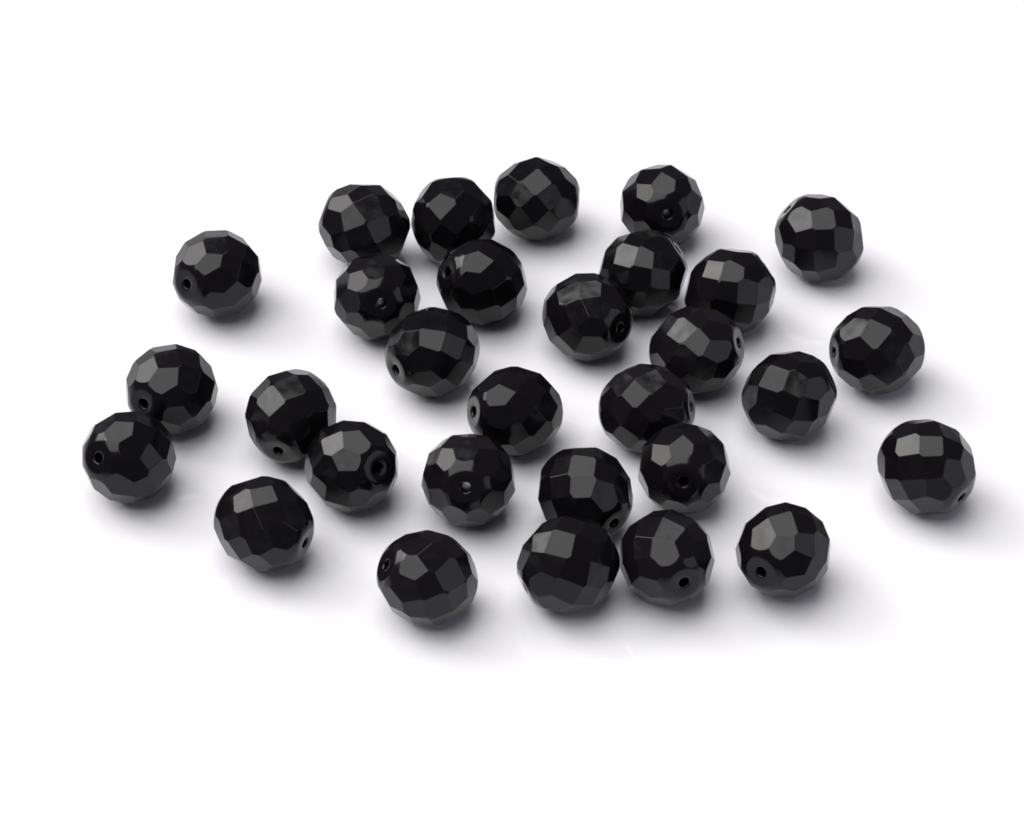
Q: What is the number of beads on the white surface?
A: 30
